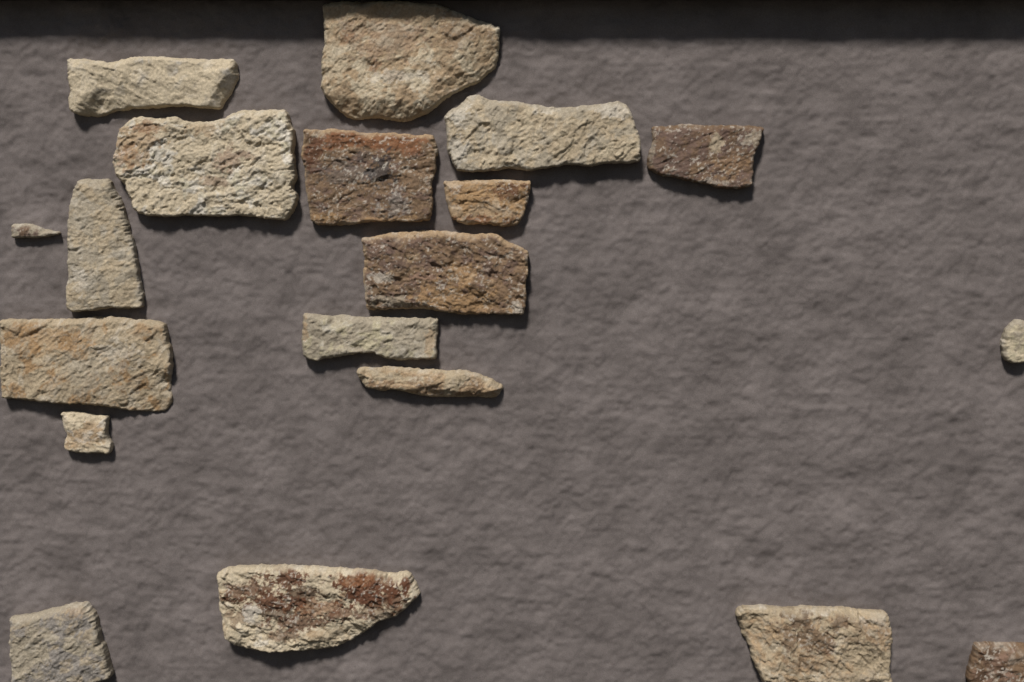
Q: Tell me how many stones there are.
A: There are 19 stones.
